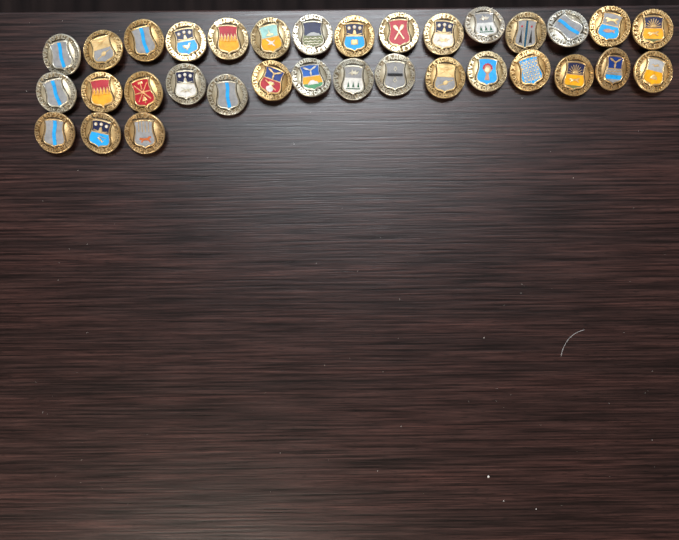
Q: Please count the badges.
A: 33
